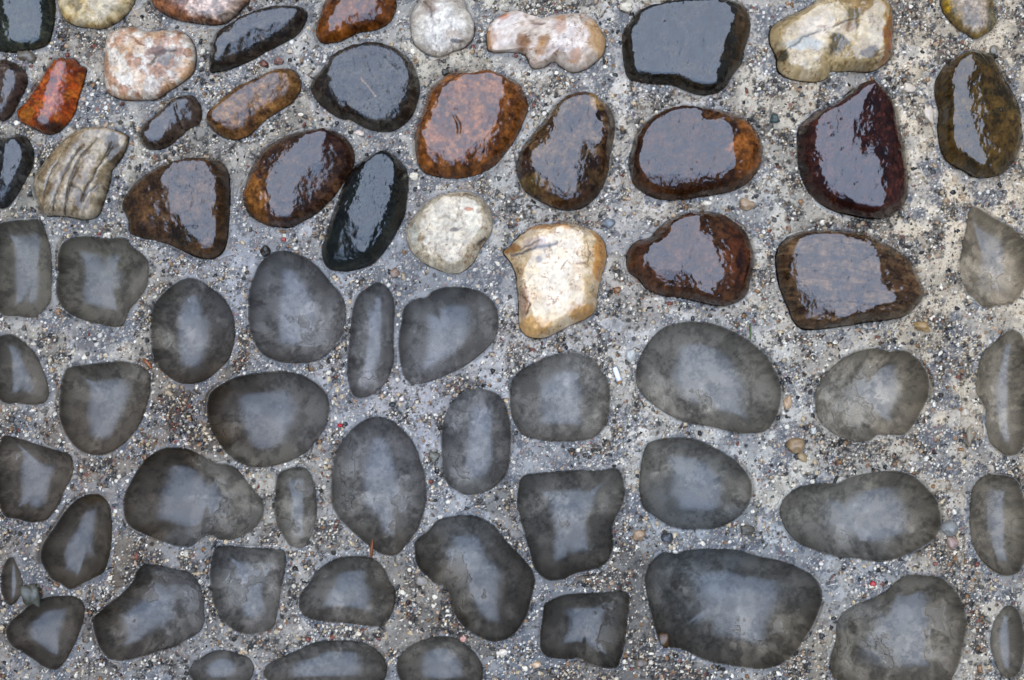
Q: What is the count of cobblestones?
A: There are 30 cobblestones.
